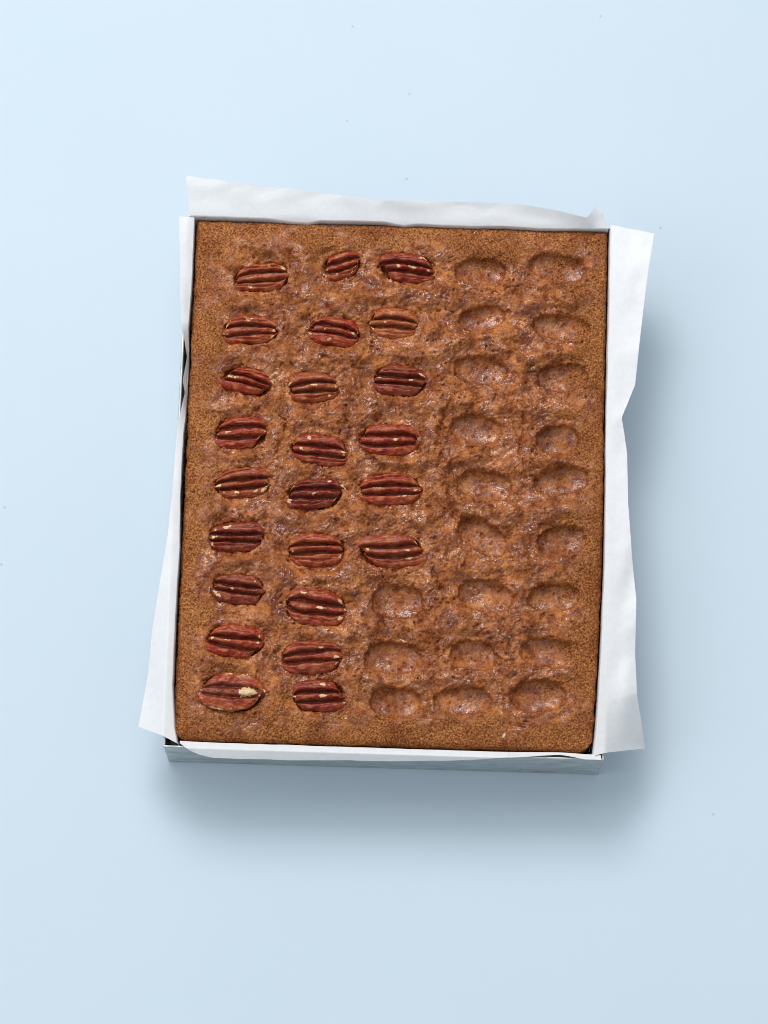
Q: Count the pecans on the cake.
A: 24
